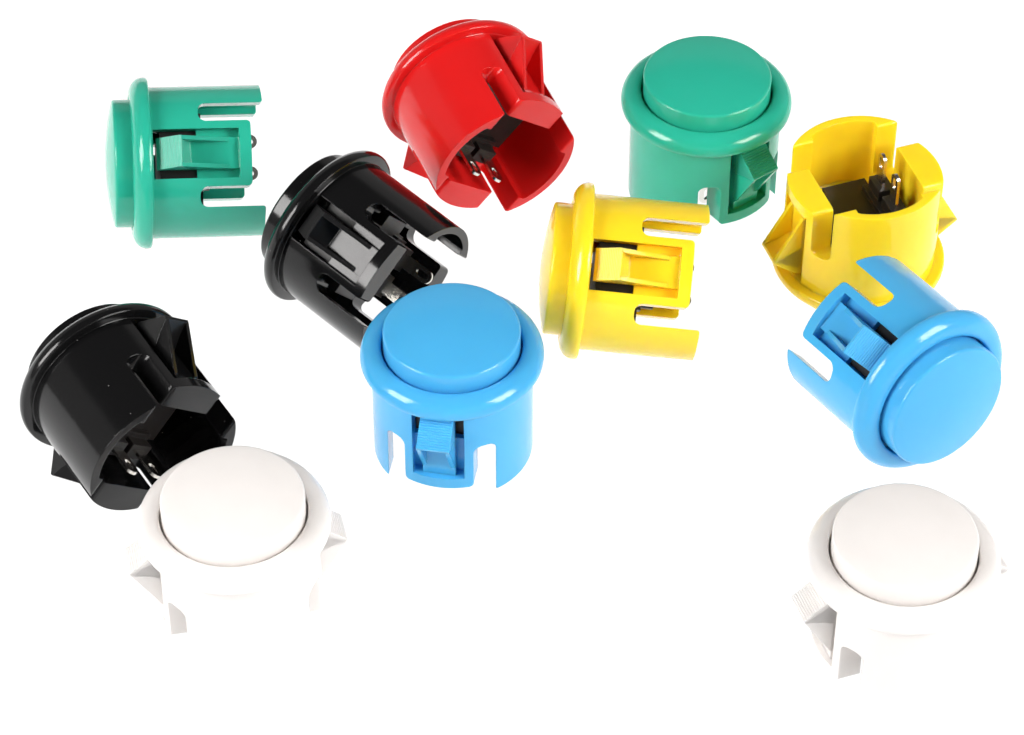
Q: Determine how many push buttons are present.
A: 11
